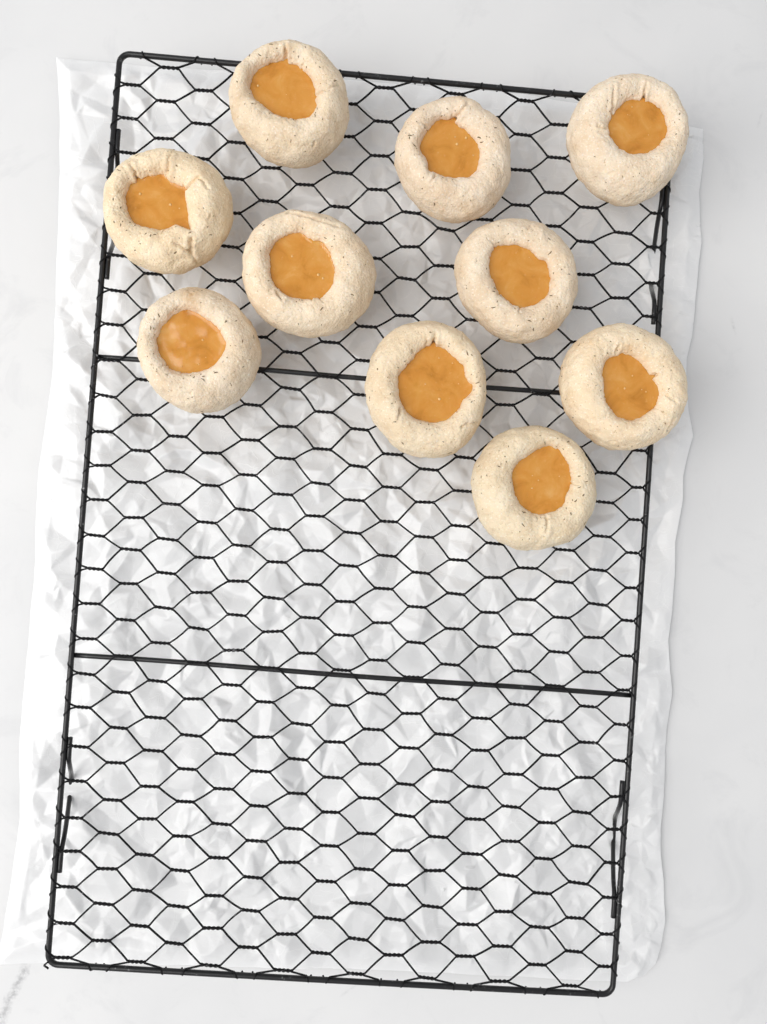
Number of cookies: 10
